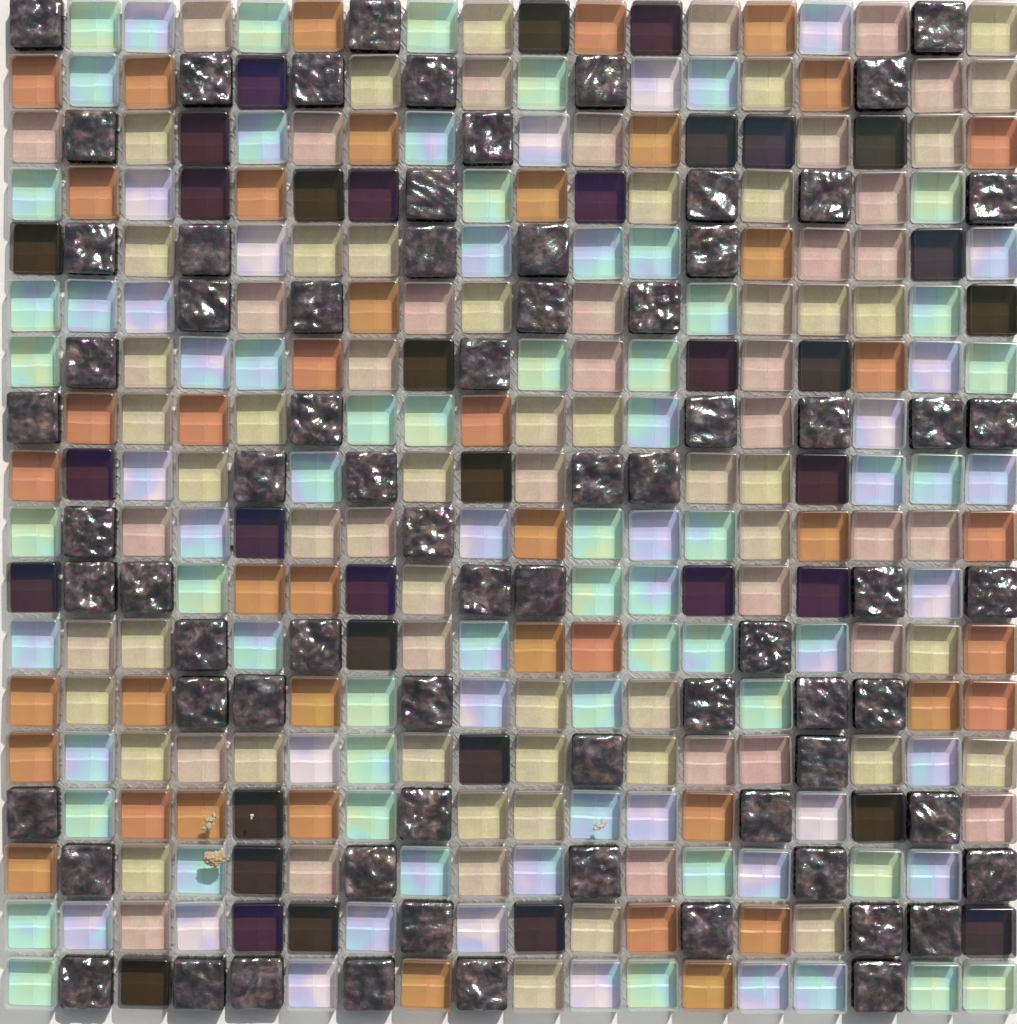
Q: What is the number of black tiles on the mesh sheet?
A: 108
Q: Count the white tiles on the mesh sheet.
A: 91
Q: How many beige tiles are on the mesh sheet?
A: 82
